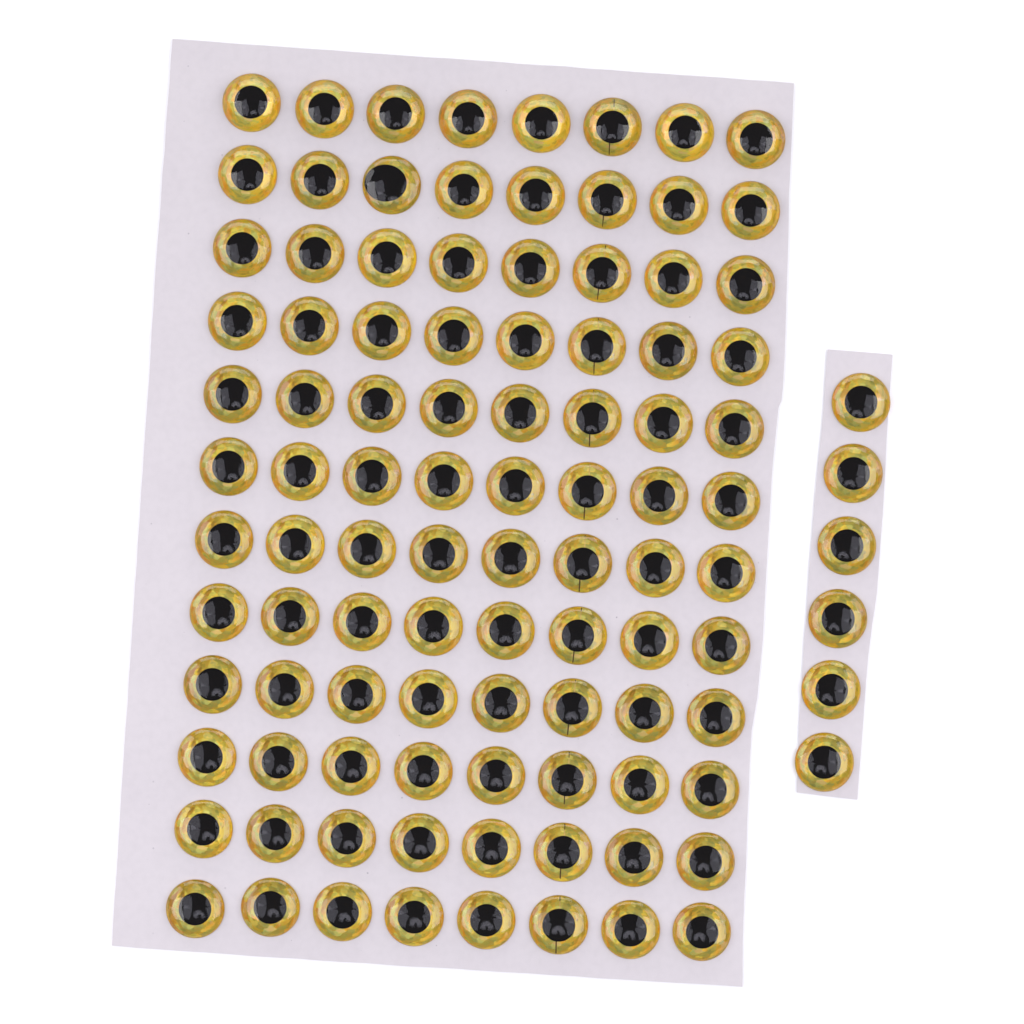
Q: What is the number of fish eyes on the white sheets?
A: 102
